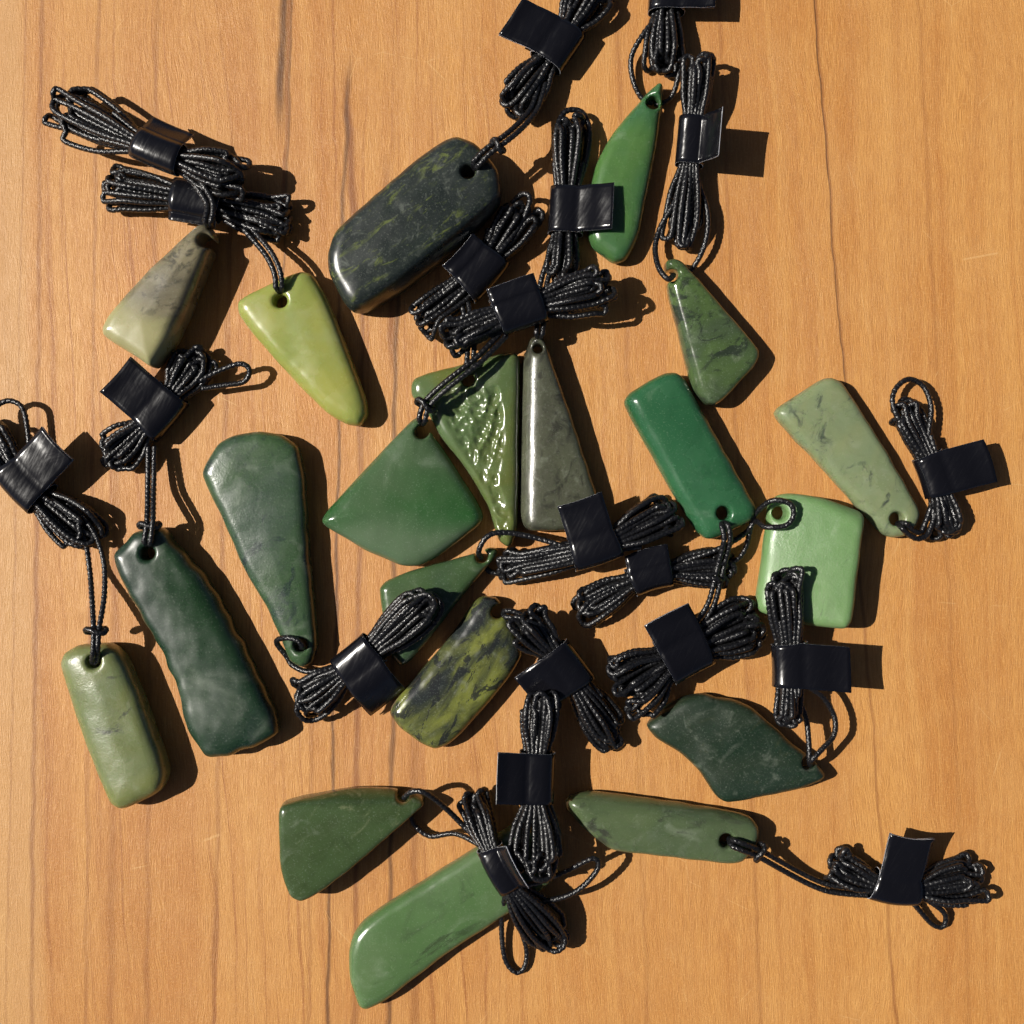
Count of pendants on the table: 20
